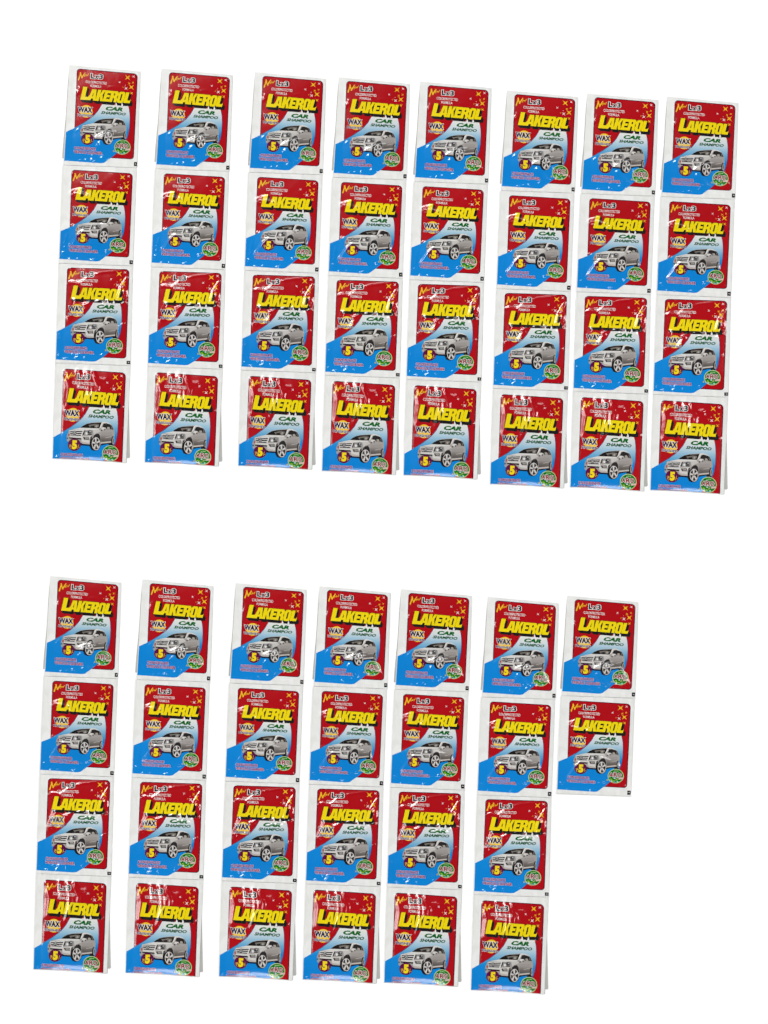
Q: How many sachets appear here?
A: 58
